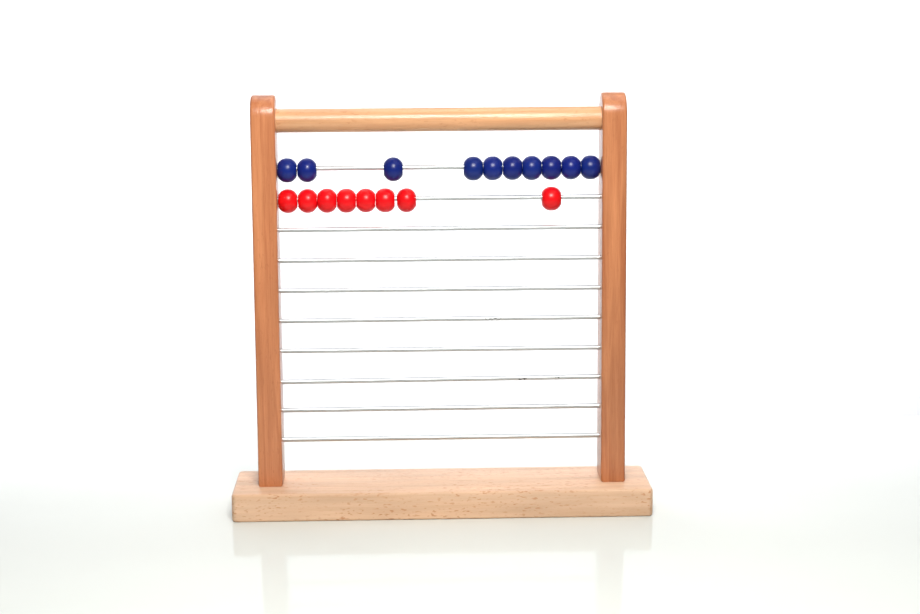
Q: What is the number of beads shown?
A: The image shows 18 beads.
